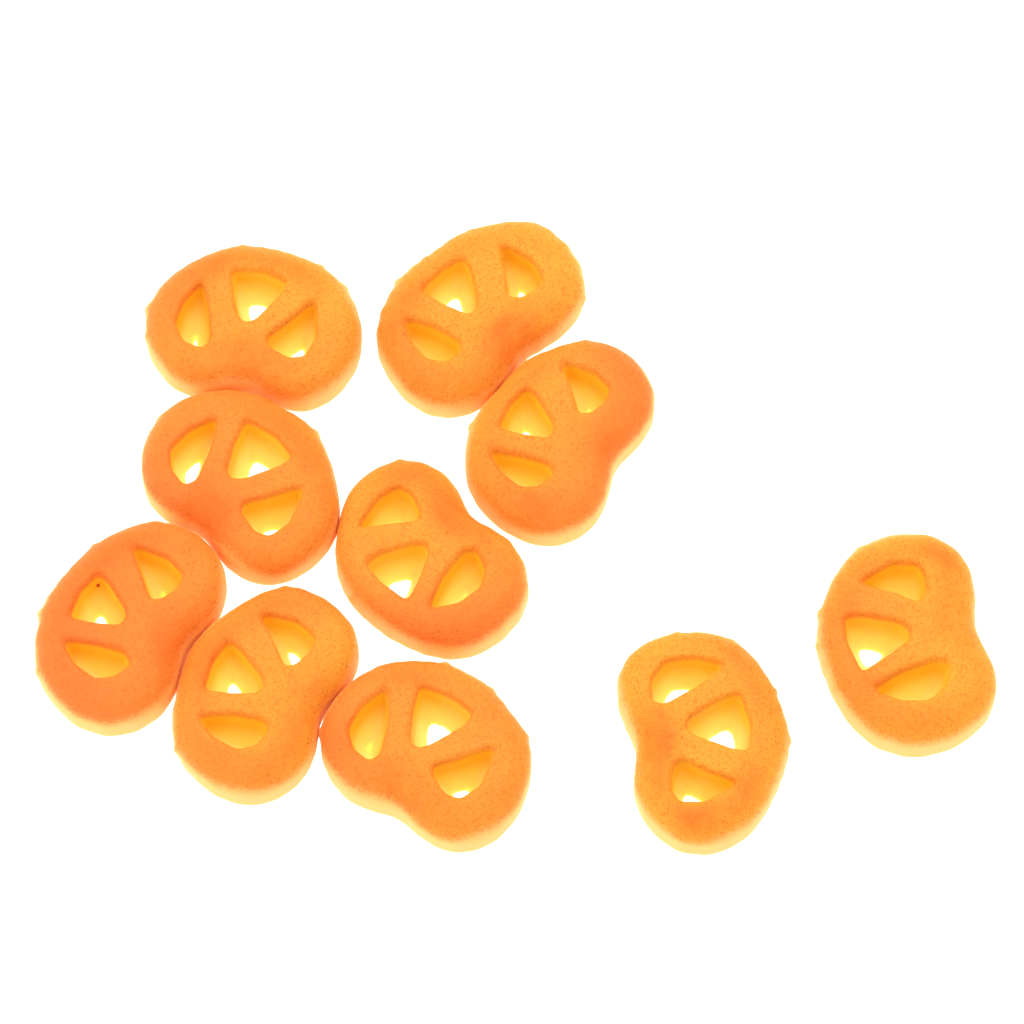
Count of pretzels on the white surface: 10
